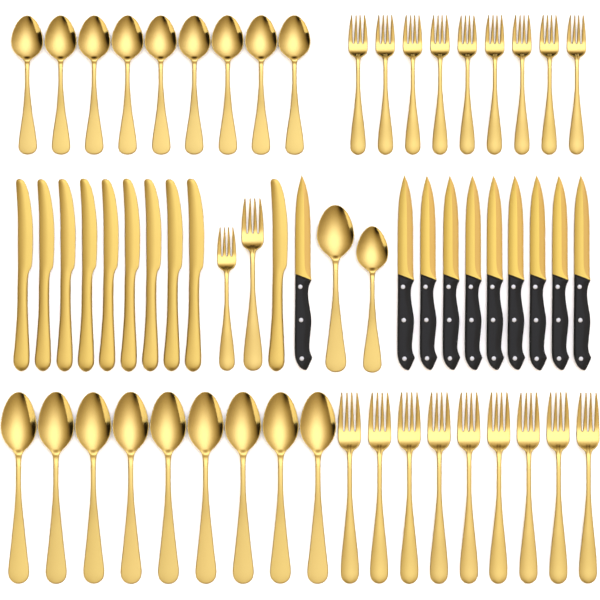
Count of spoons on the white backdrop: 20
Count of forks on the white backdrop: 20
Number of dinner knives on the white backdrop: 10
